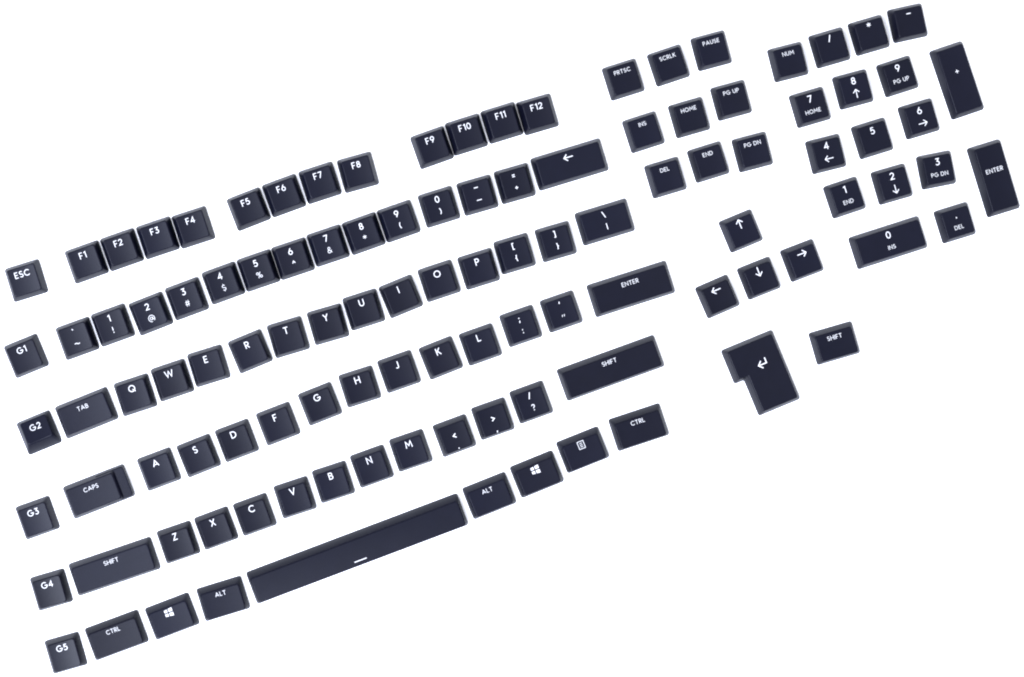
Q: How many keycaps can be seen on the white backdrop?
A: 111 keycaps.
